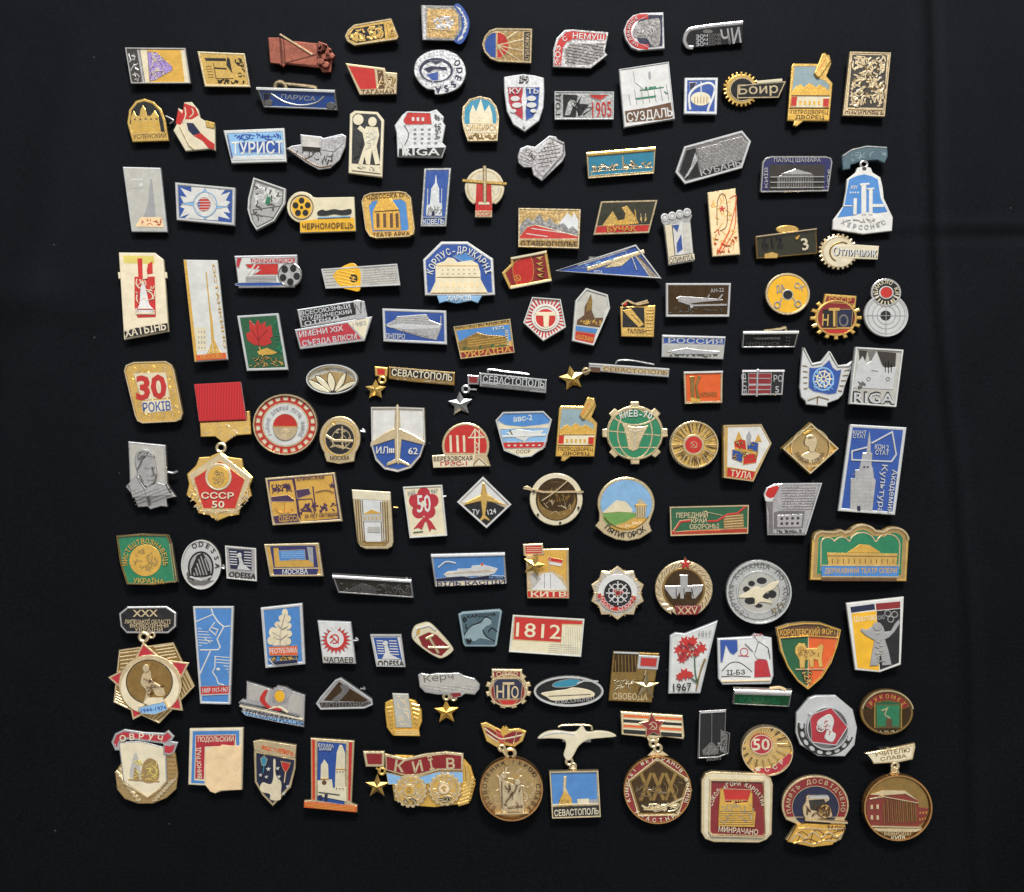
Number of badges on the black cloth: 140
